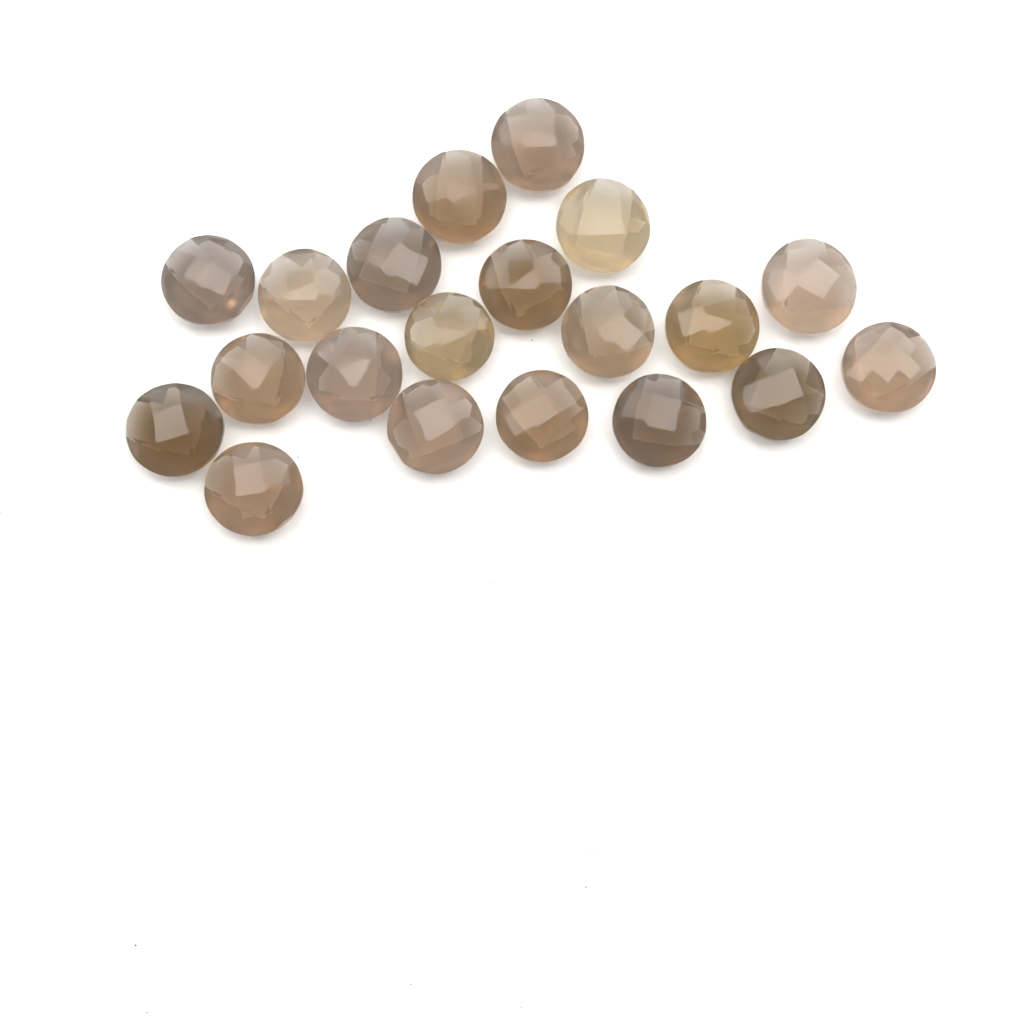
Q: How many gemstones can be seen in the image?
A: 20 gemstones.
